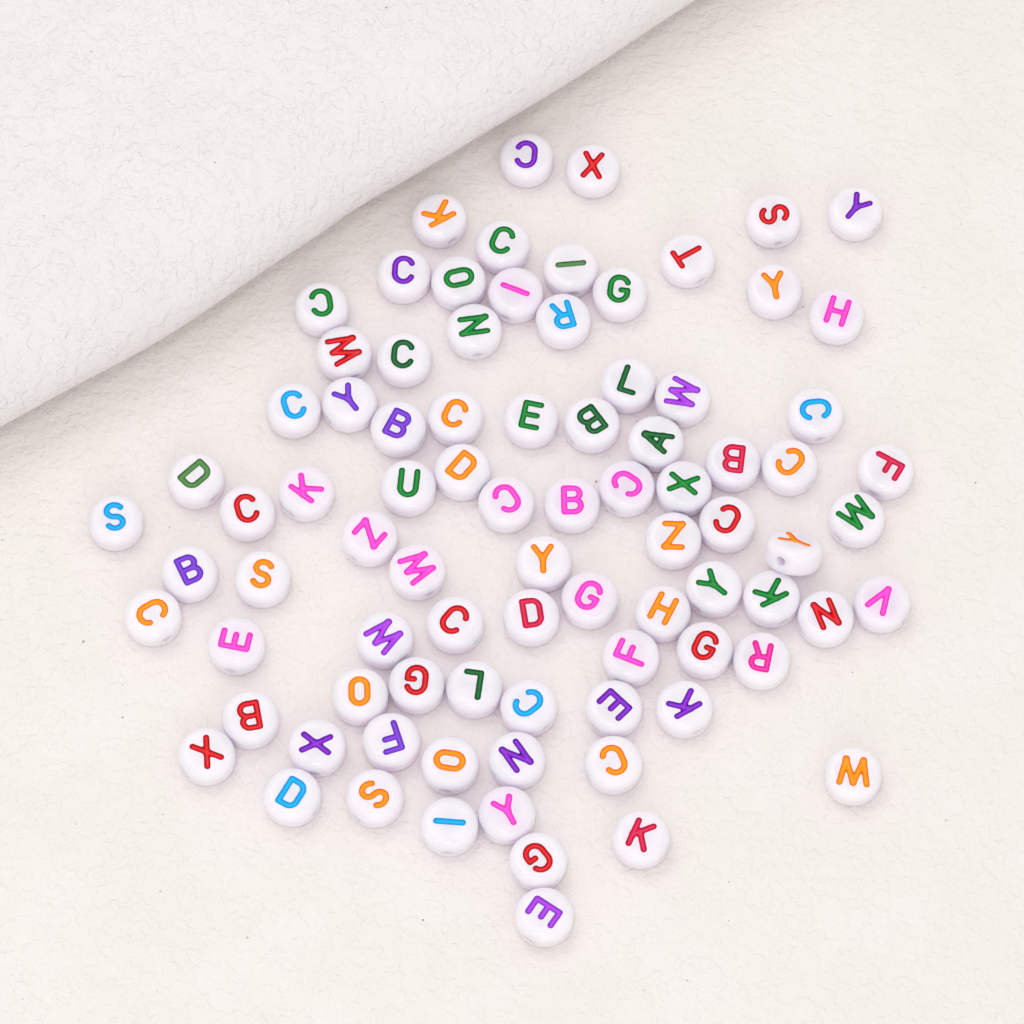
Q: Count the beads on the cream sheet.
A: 86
